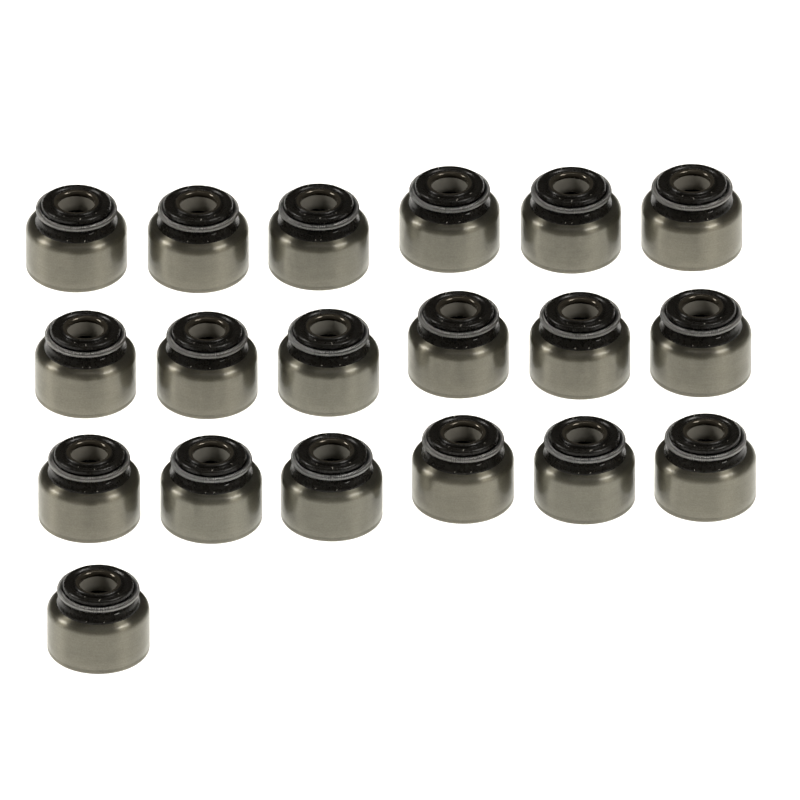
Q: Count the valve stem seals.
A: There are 19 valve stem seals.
